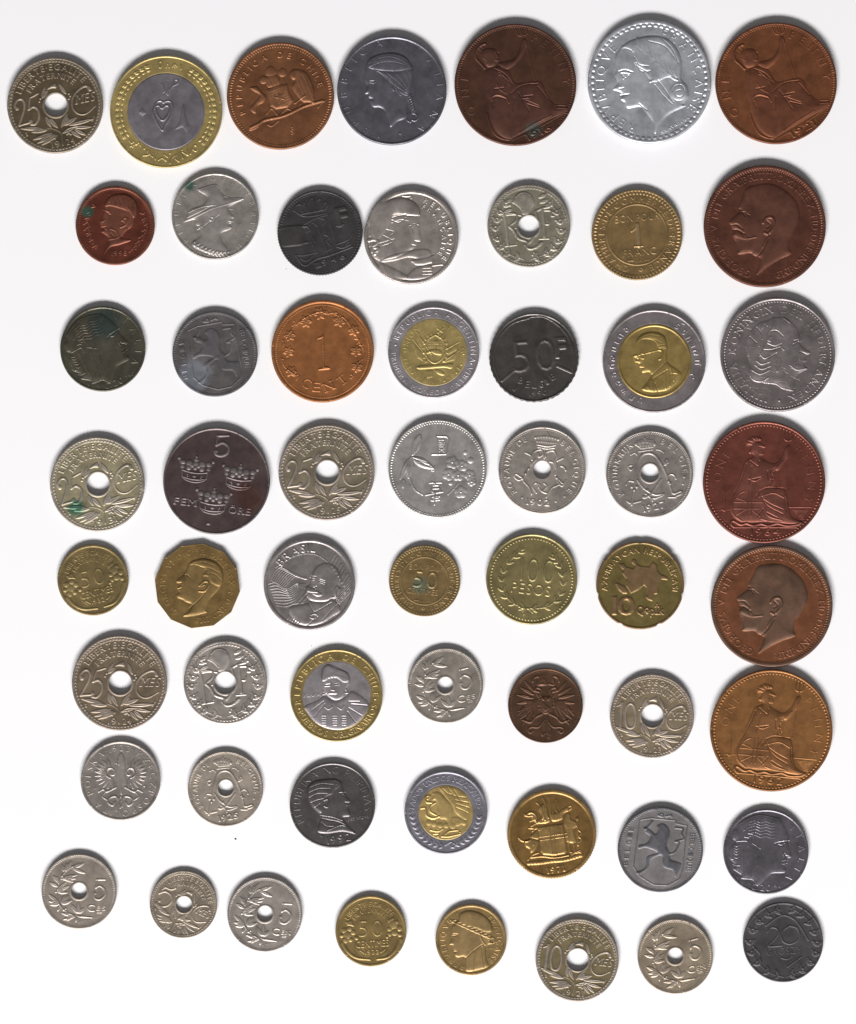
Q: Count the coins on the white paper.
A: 57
